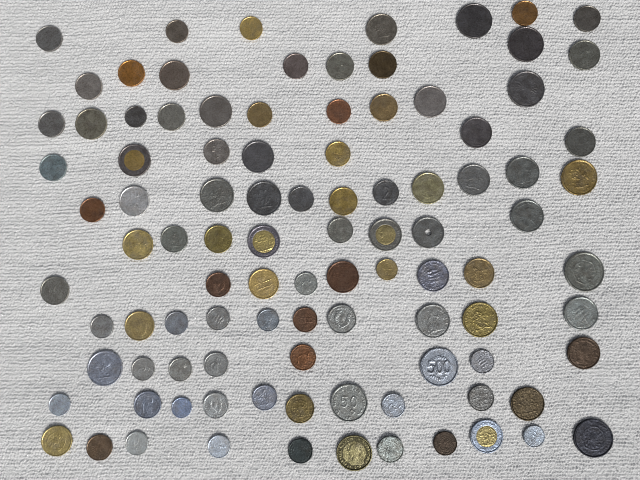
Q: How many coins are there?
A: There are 99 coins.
